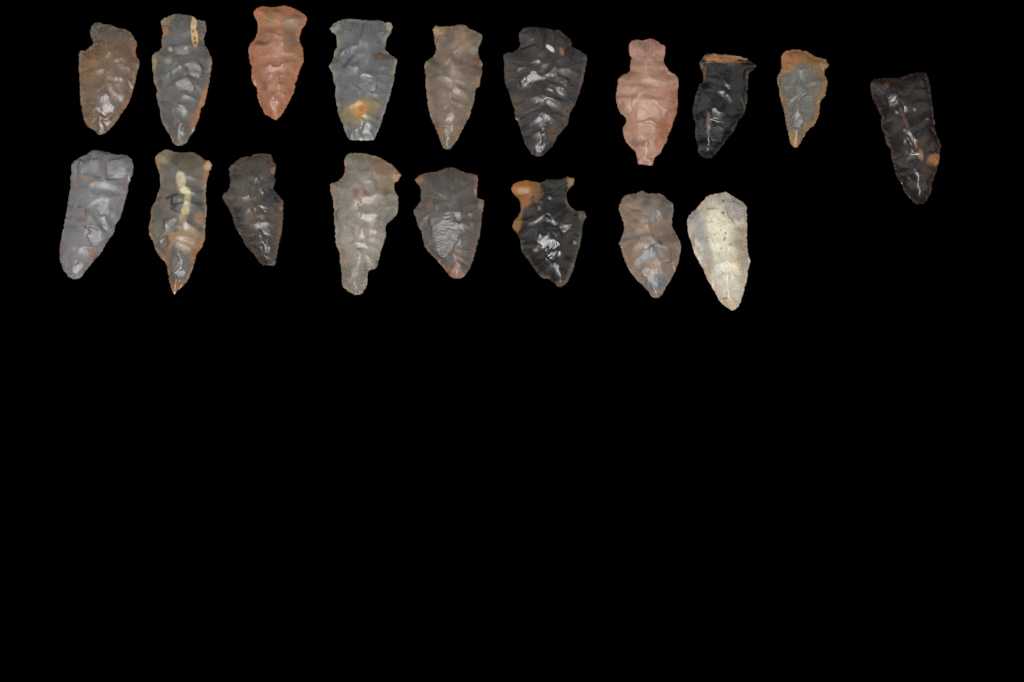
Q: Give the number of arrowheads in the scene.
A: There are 18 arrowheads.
